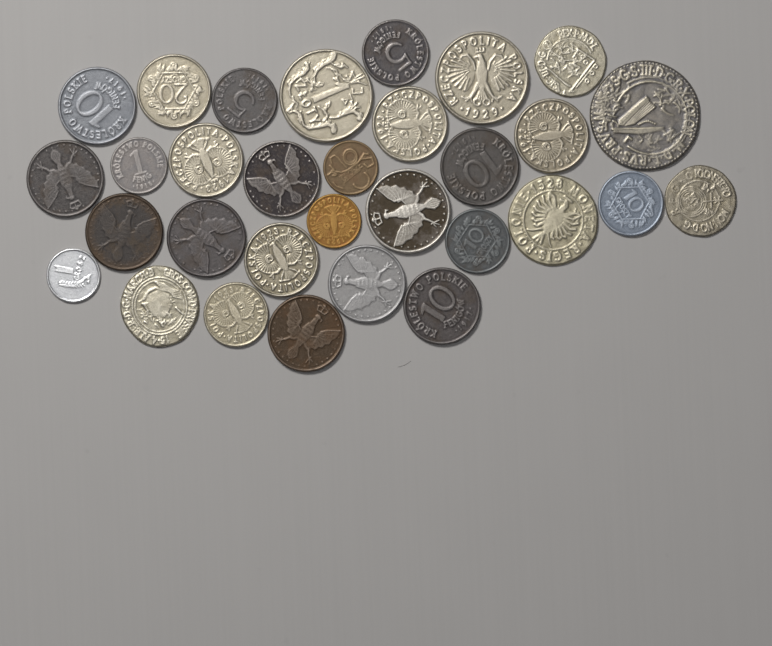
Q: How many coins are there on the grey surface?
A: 31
